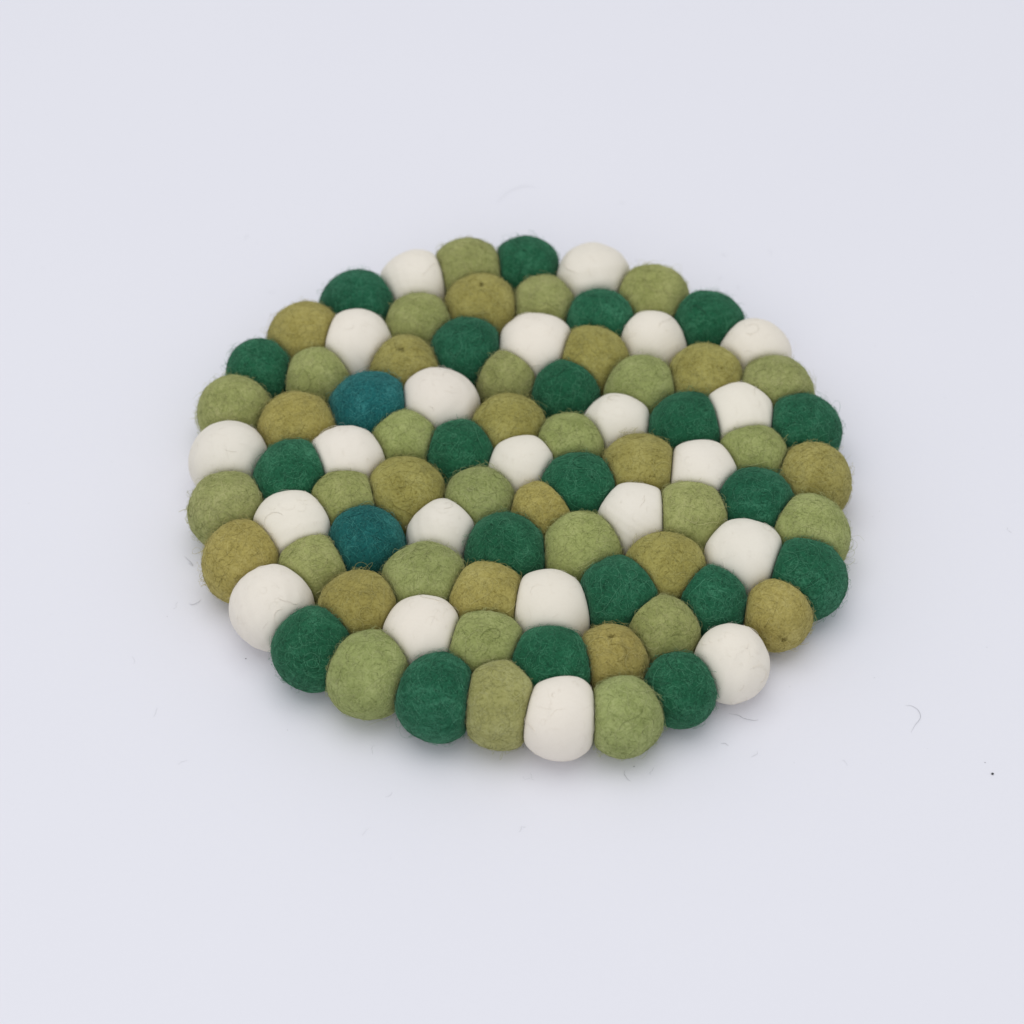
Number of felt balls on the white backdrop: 87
